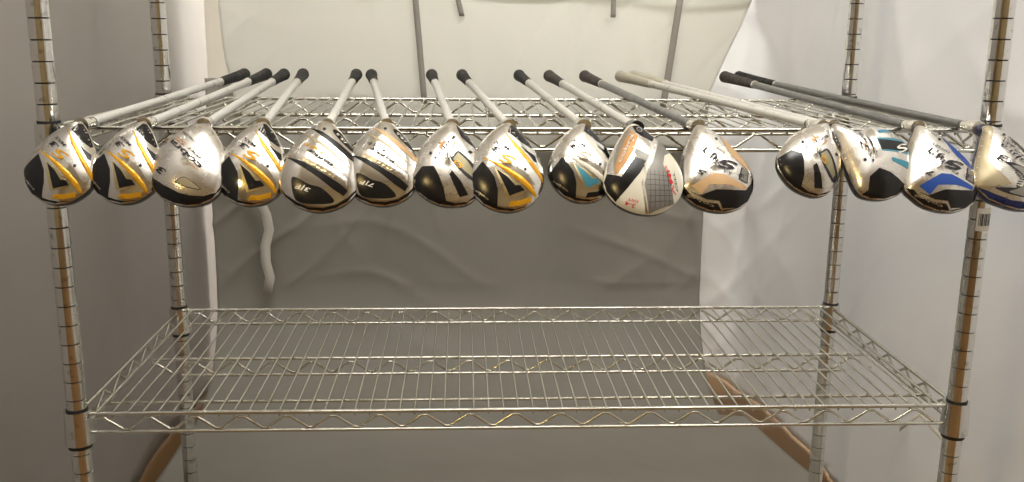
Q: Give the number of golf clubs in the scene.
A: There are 15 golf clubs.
